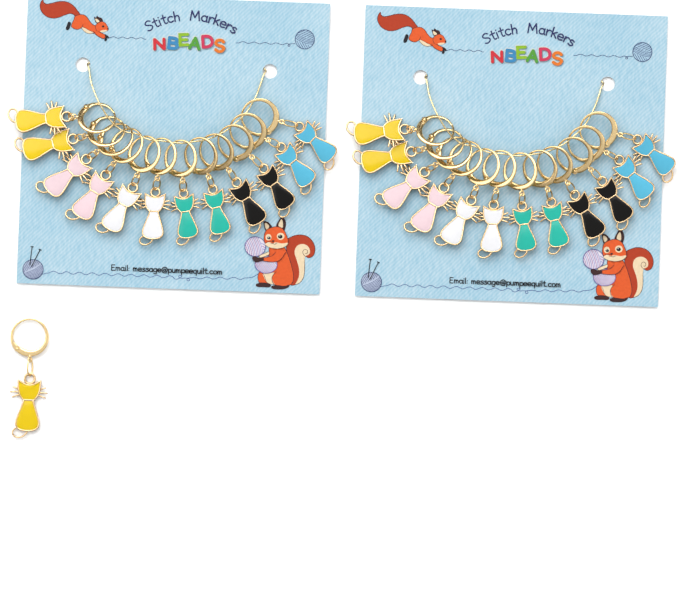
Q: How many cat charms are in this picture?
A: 25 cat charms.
